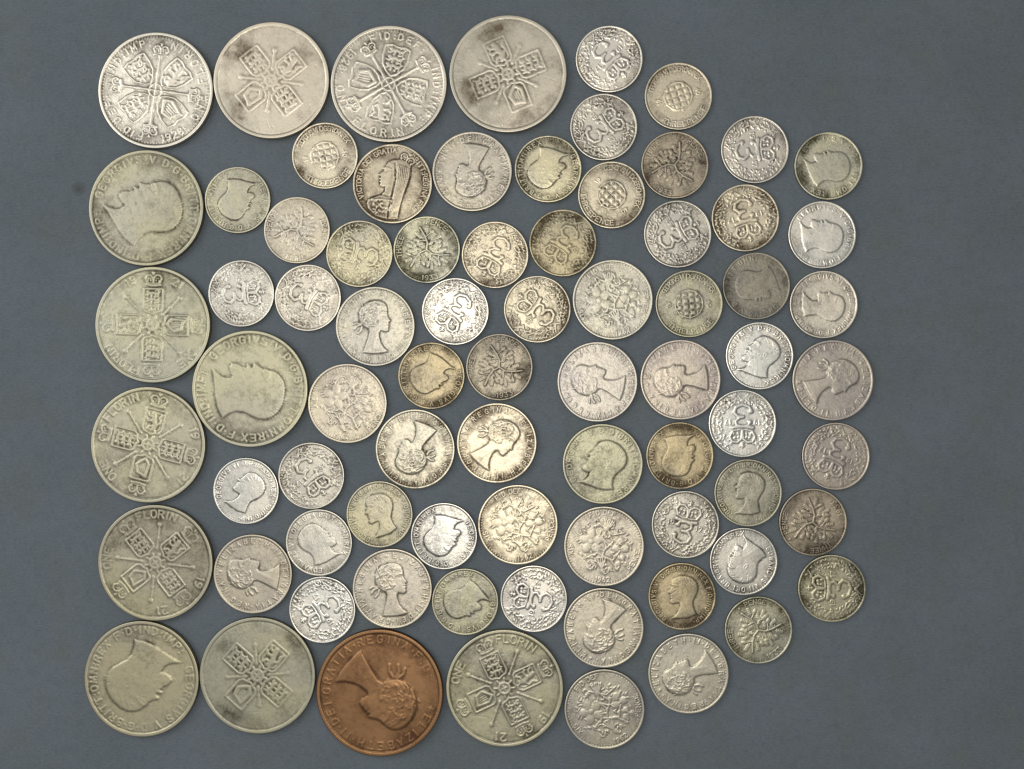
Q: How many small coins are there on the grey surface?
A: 64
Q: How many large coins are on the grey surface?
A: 13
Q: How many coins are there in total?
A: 77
